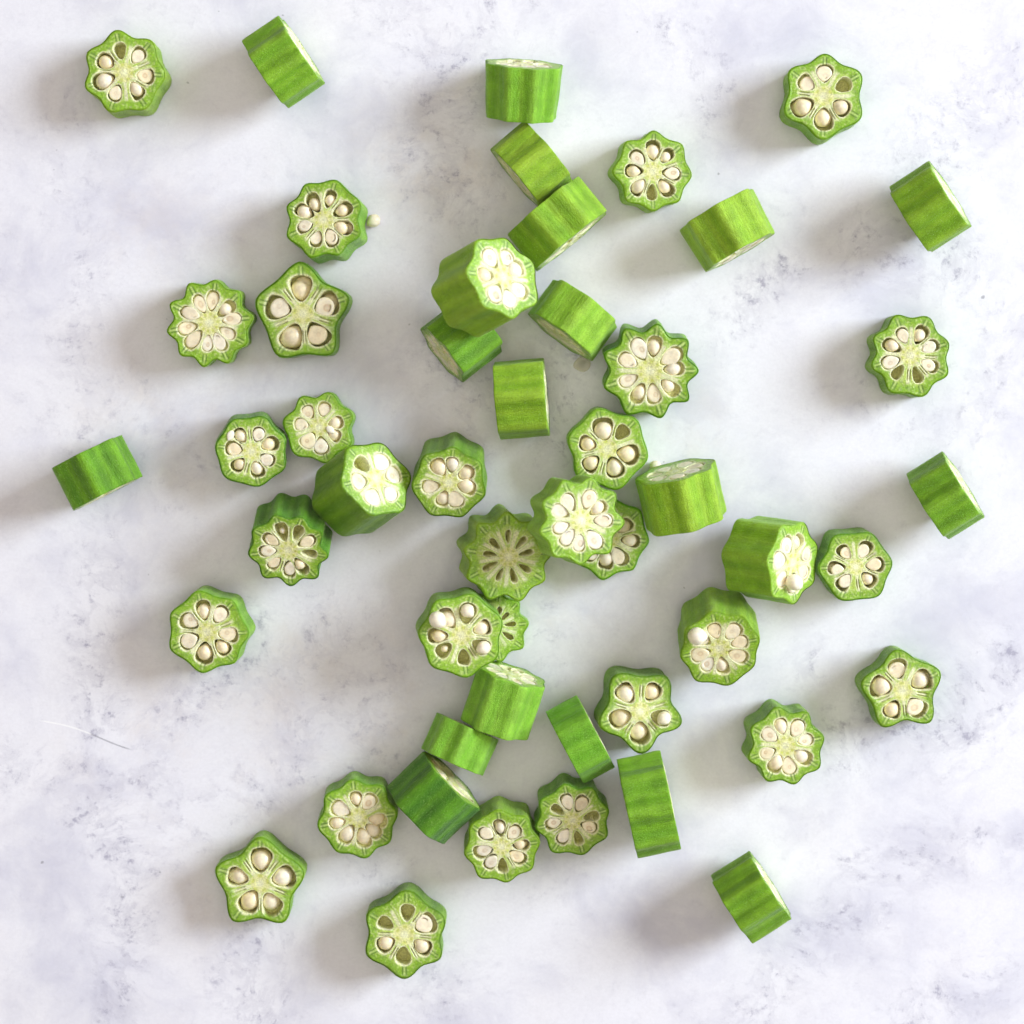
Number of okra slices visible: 50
